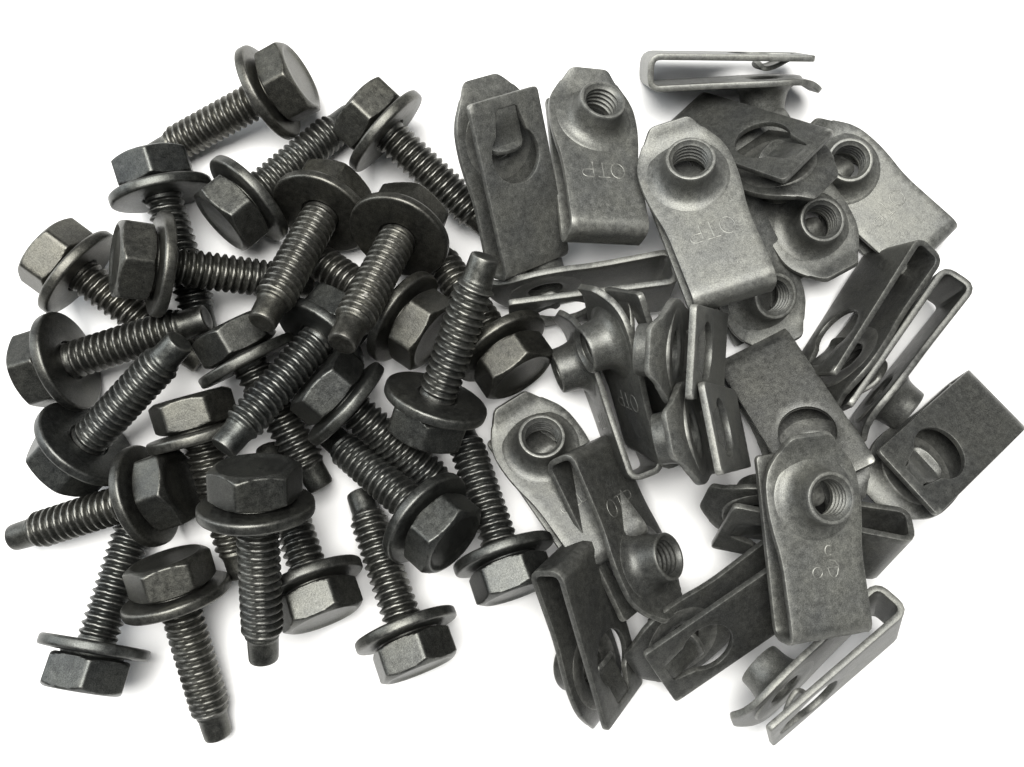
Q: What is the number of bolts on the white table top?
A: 25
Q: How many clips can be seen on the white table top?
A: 24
